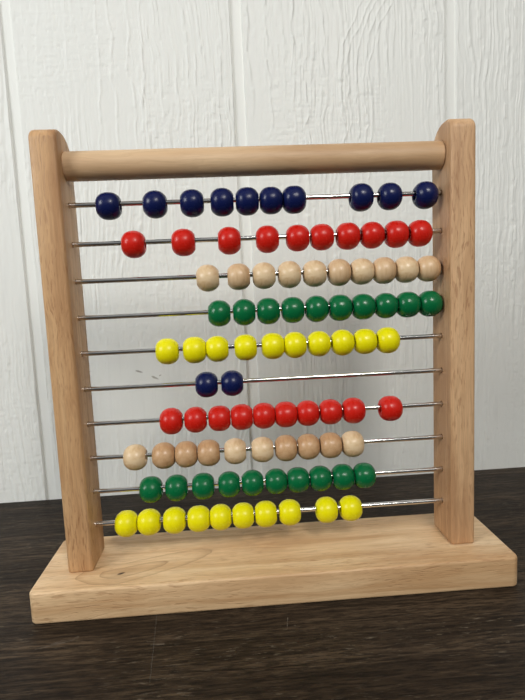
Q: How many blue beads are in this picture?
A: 12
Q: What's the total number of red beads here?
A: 20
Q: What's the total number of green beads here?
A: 20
